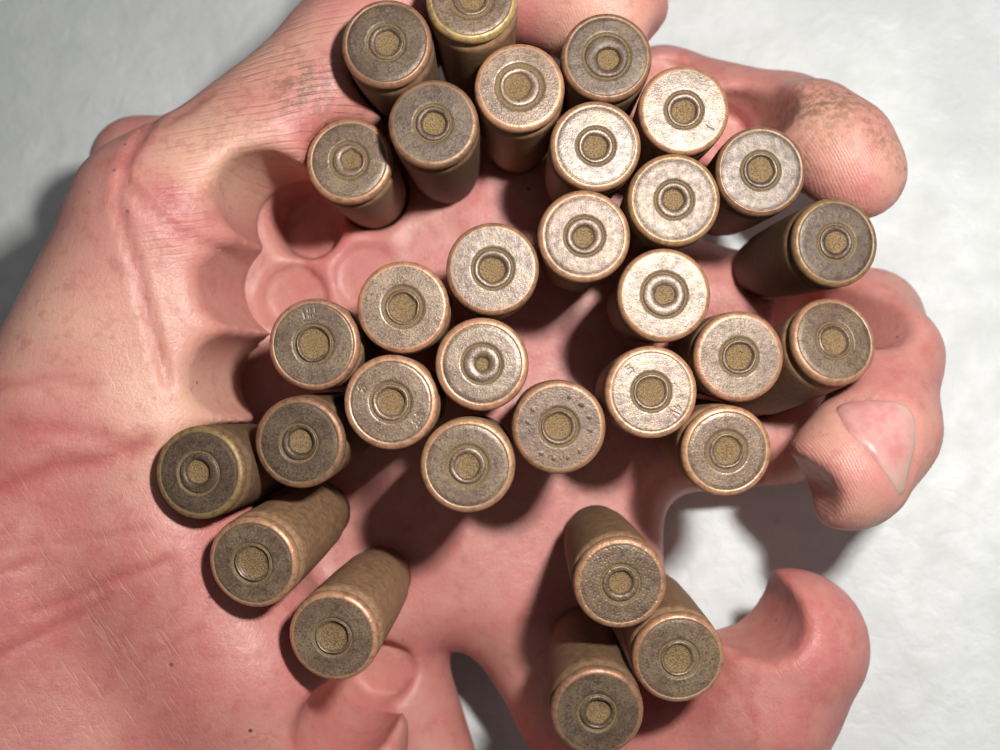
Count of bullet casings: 31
